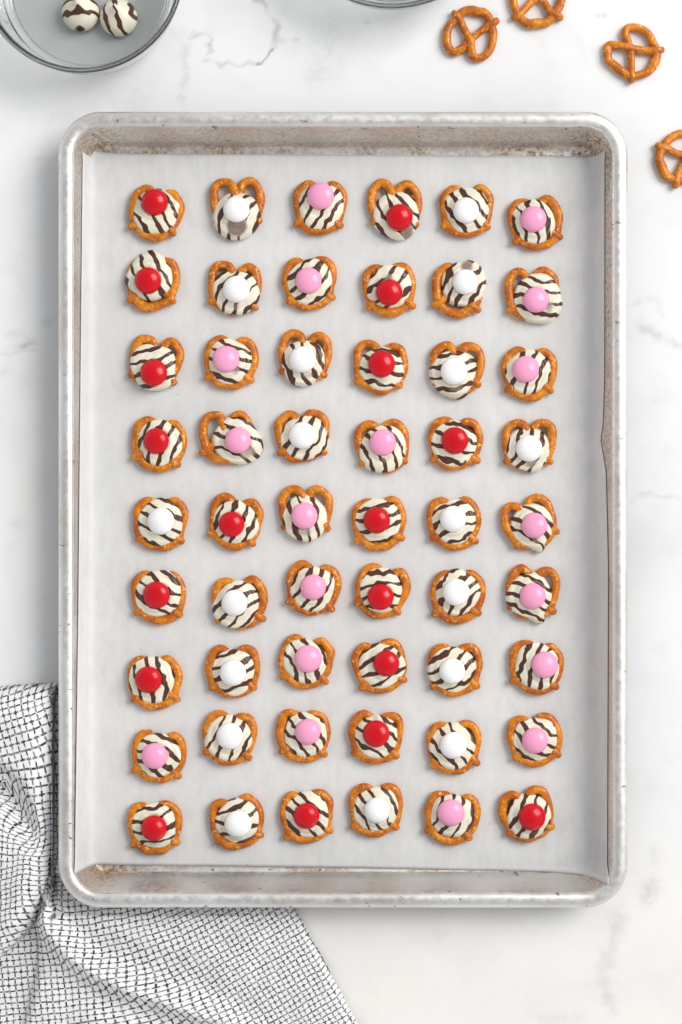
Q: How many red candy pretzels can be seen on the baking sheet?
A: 18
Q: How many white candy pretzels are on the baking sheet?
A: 18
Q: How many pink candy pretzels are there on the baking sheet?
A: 18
